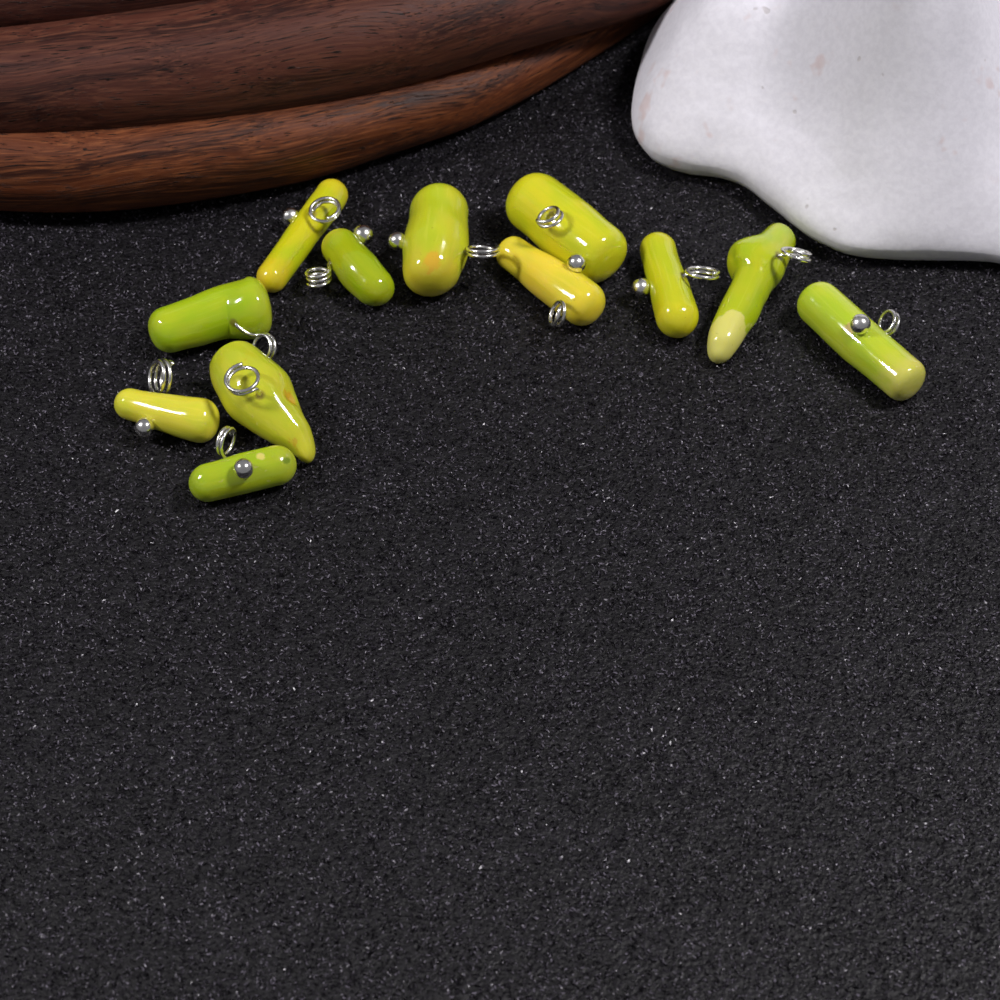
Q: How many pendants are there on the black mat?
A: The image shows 12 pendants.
